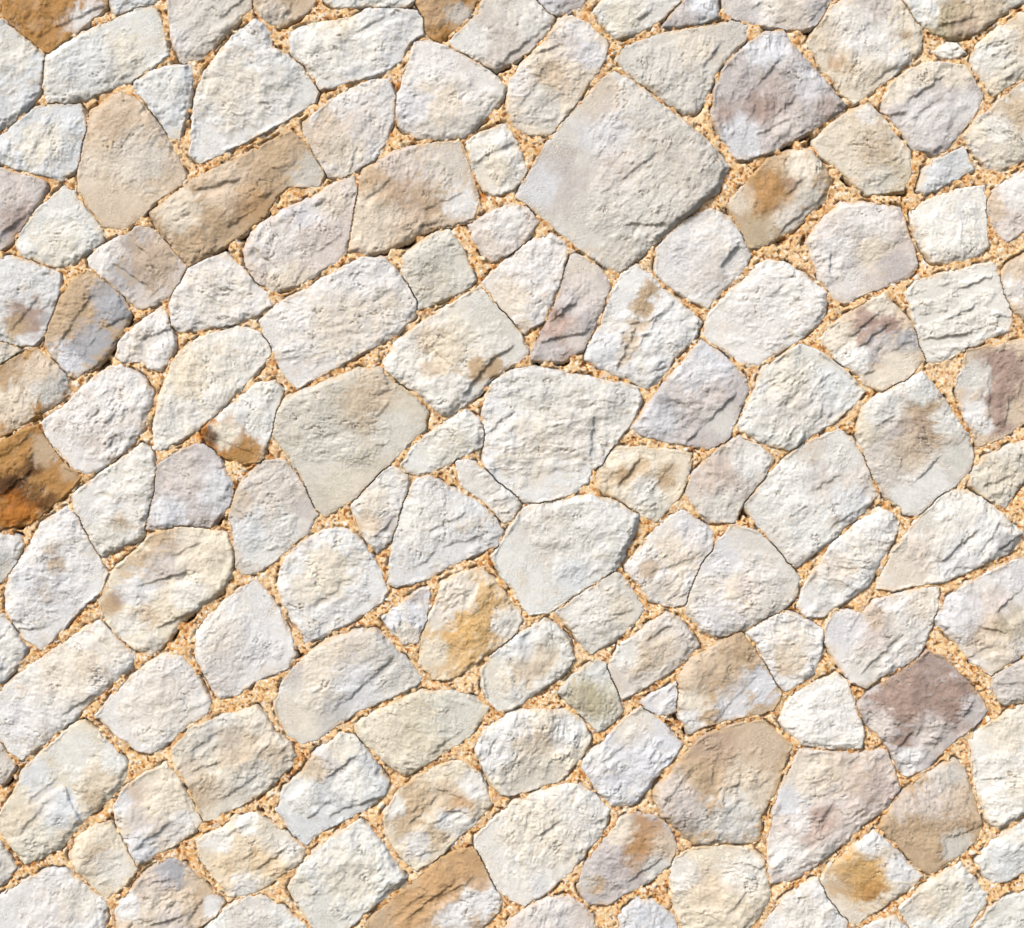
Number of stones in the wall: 142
